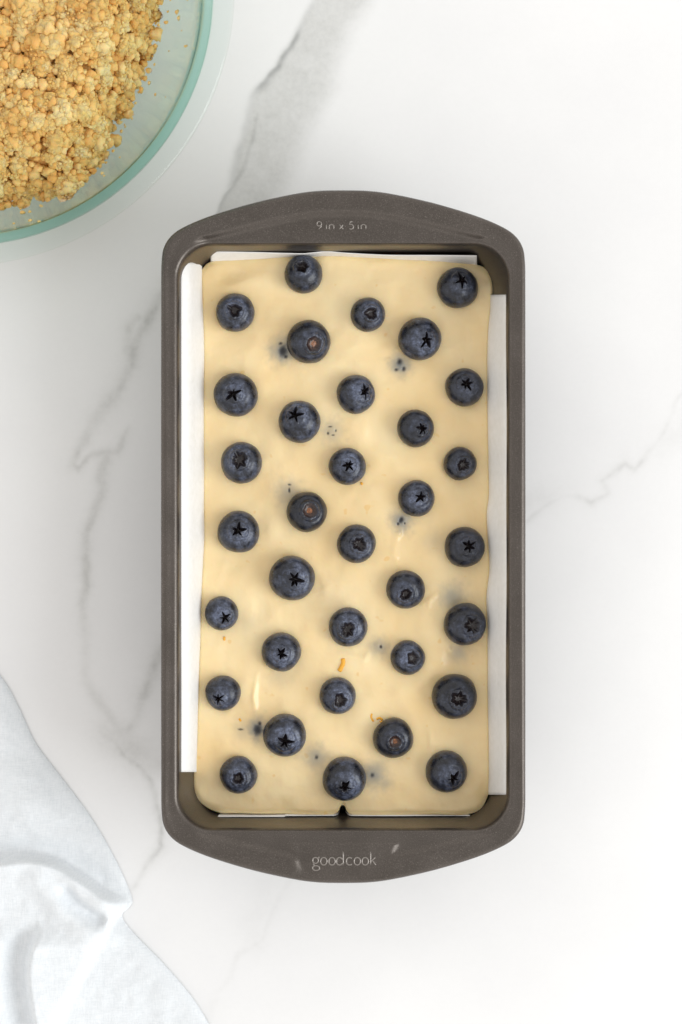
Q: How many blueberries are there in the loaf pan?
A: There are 34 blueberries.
